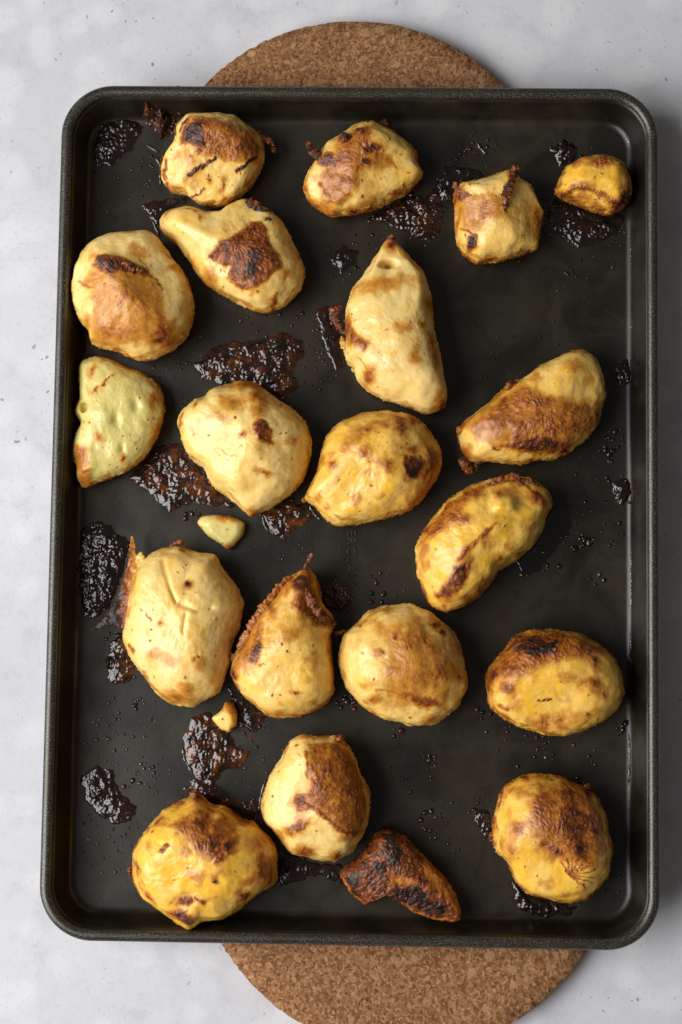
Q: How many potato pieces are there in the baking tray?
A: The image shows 22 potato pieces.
